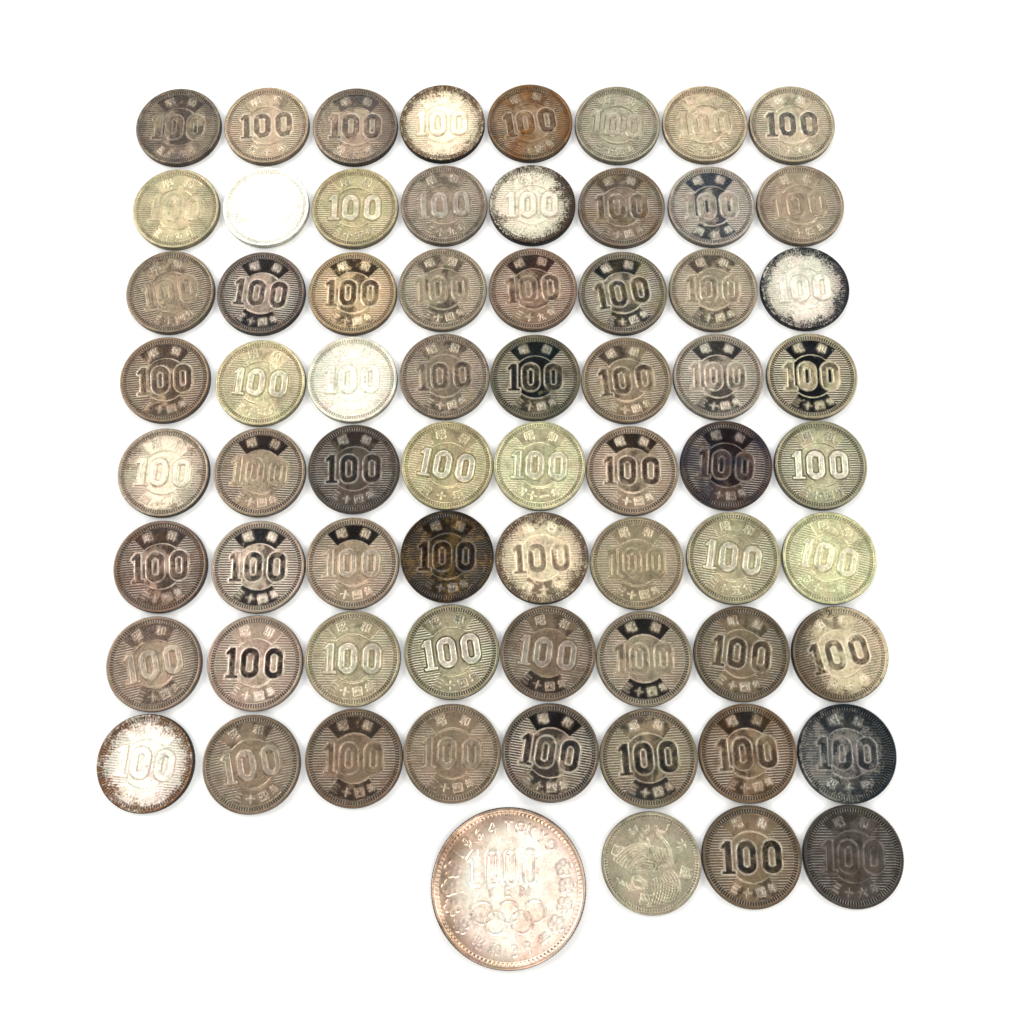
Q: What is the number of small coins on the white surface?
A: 67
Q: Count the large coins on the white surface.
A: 1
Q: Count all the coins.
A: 68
